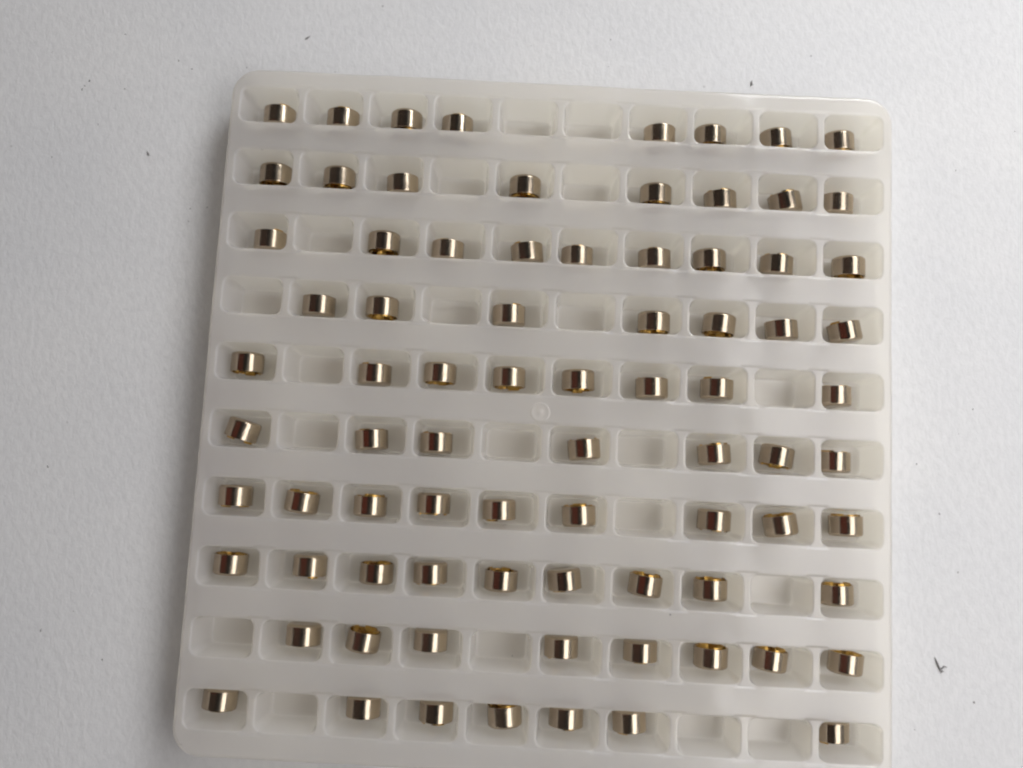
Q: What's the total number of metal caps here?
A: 80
